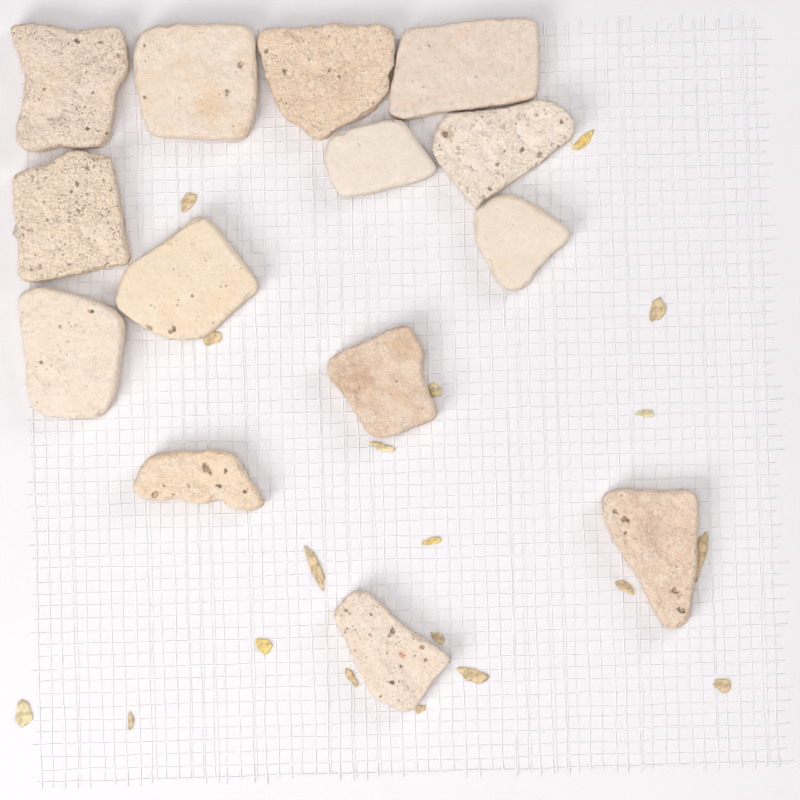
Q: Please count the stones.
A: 14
